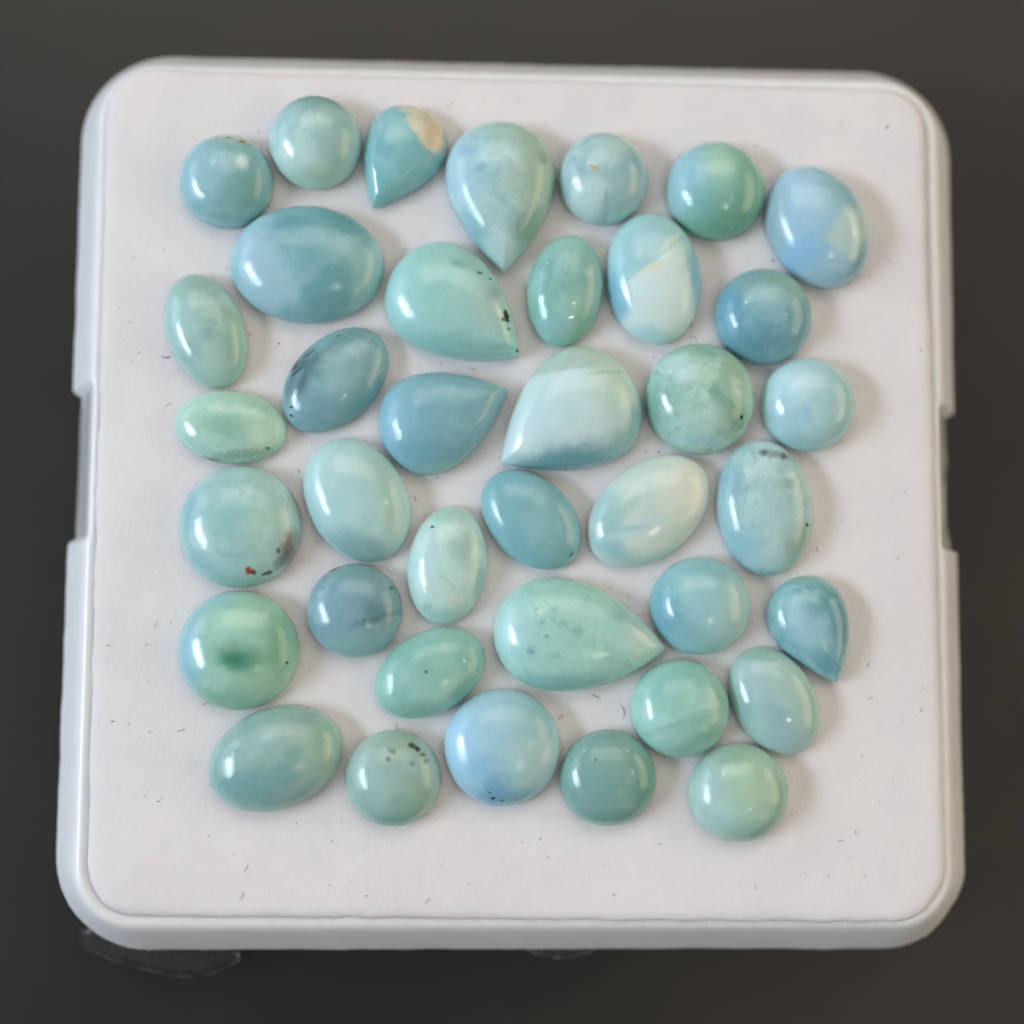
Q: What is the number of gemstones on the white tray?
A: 38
